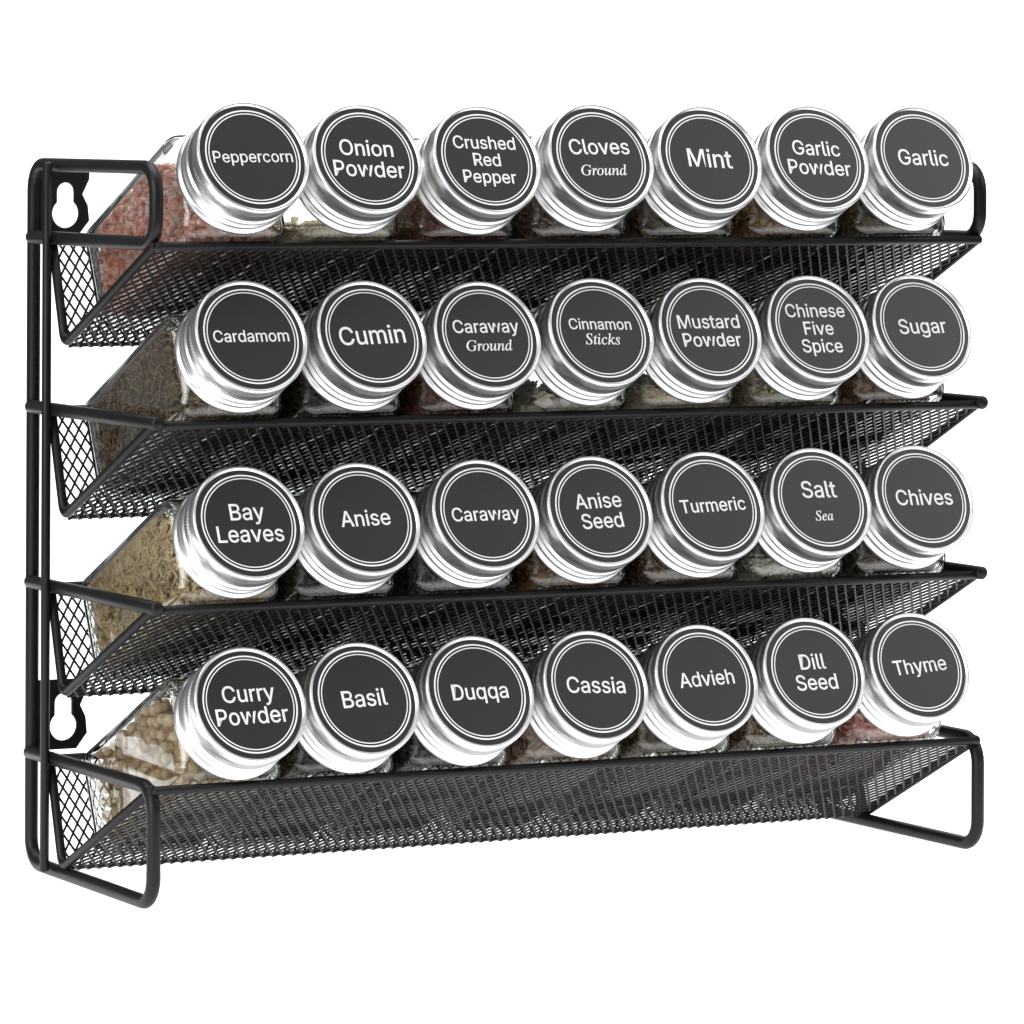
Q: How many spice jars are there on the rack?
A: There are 28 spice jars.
